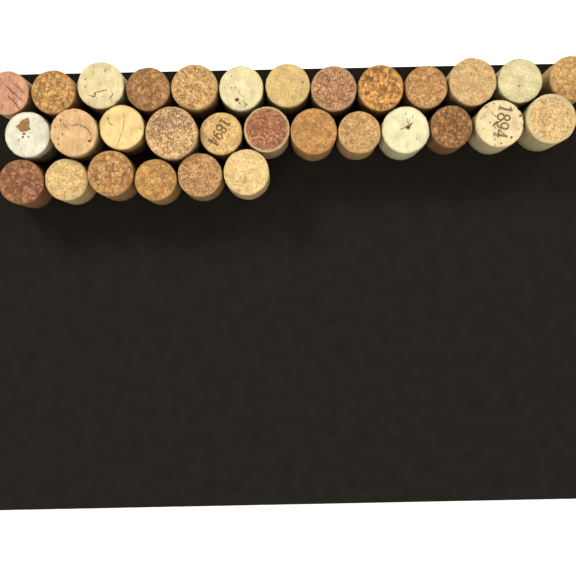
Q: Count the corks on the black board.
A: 31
